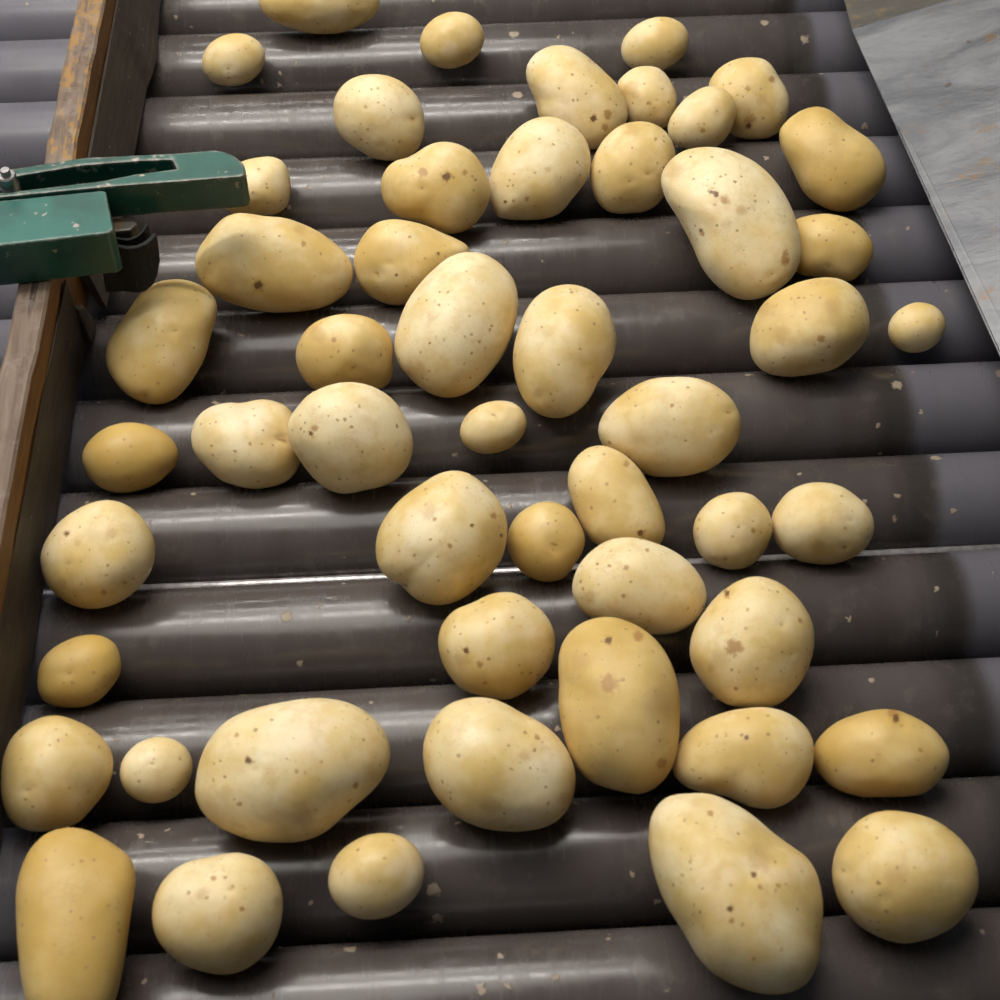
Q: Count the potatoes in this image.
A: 51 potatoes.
